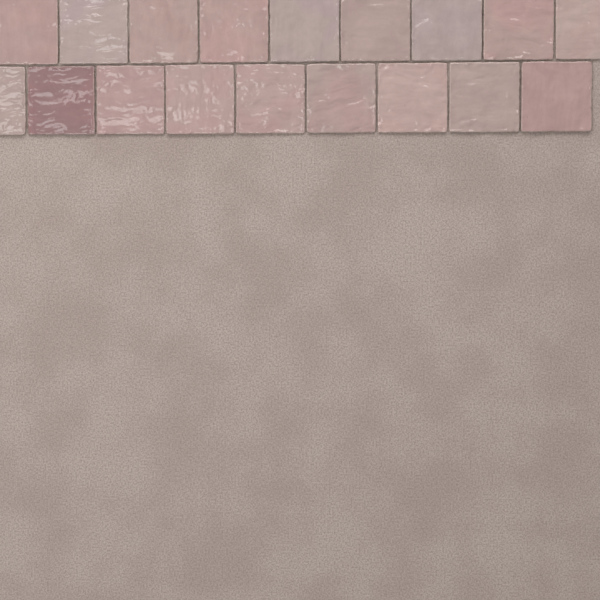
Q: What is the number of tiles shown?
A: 18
